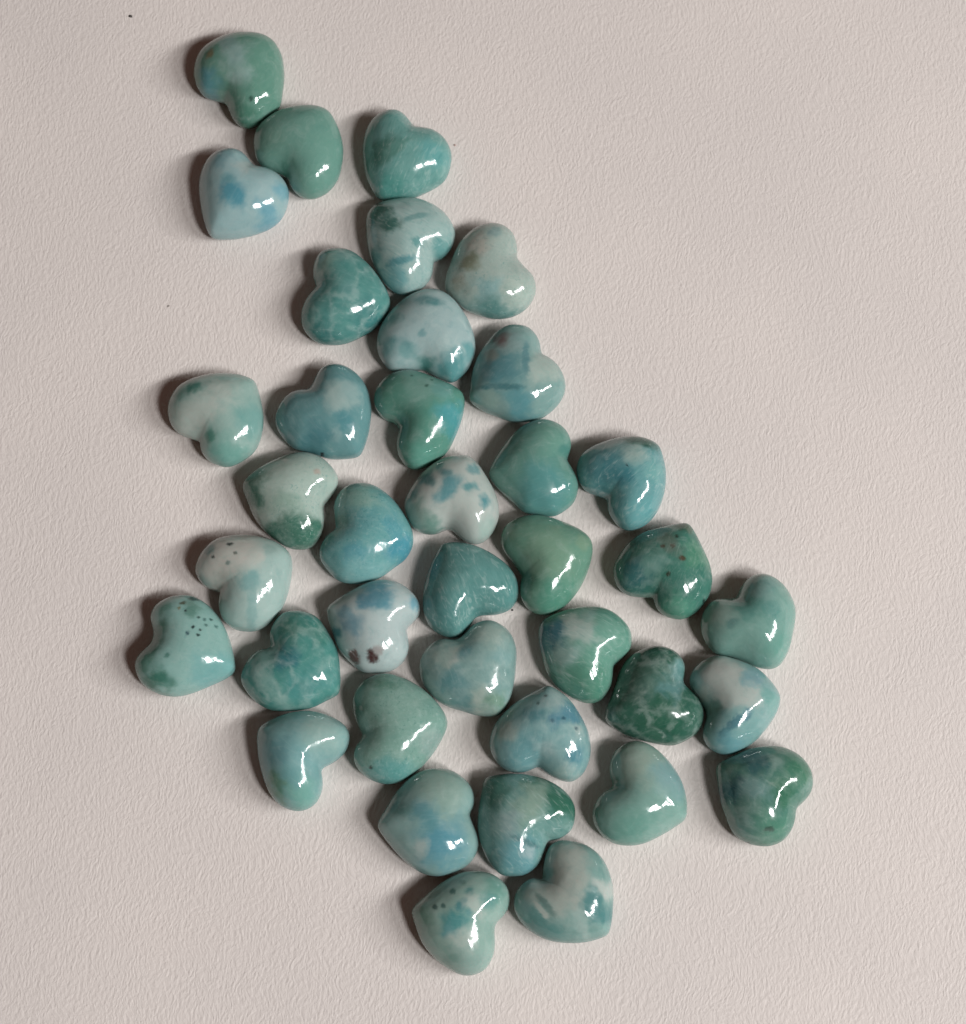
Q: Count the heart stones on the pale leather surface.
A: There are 38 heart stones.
